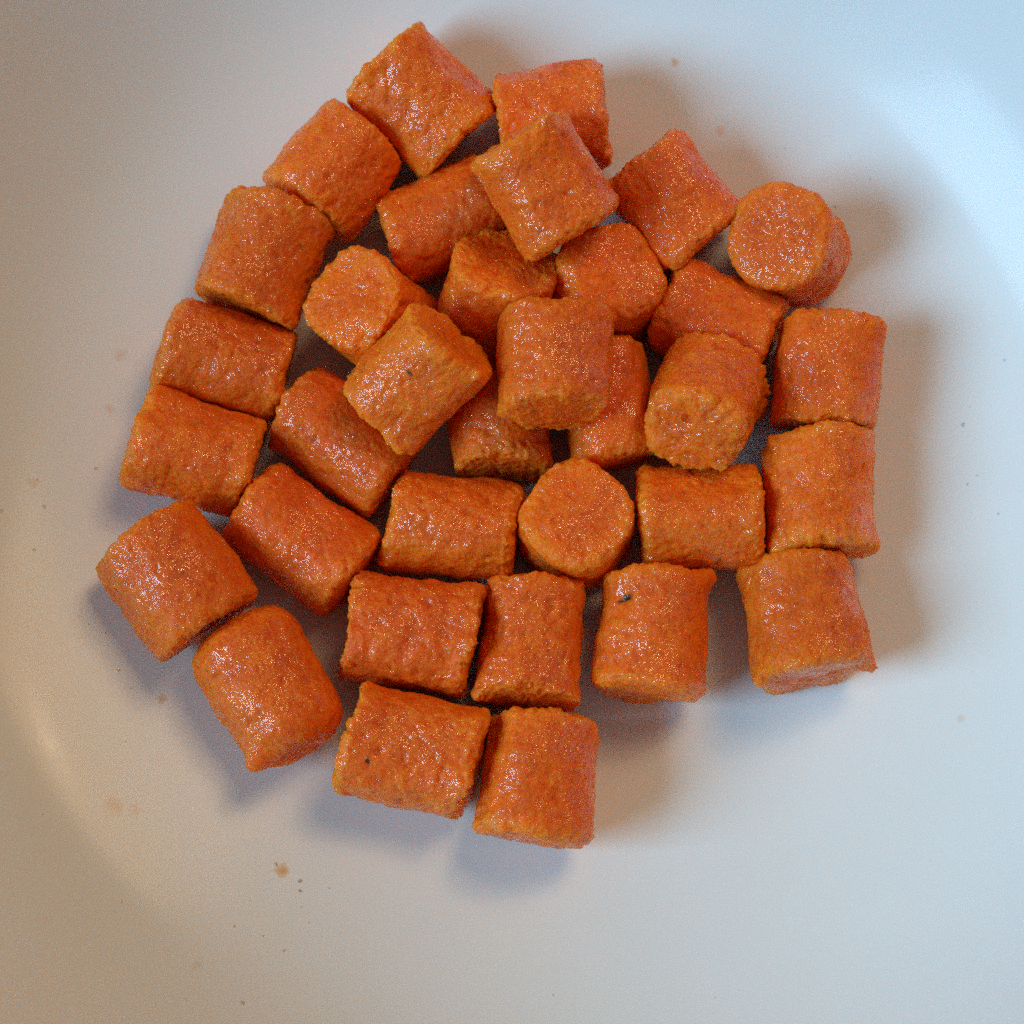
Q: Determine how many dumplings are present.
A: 34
